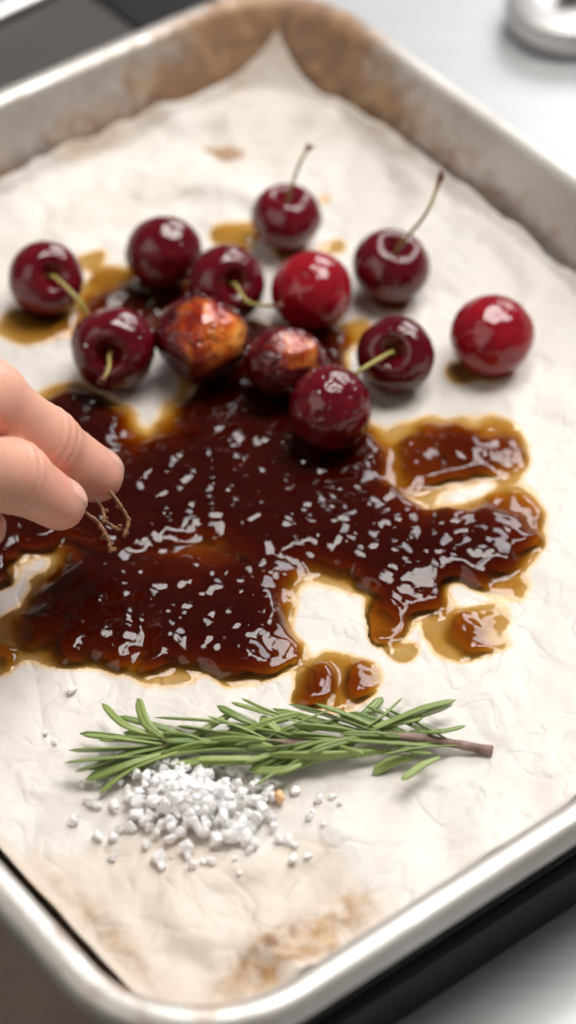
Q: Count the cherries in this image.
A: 12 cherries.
